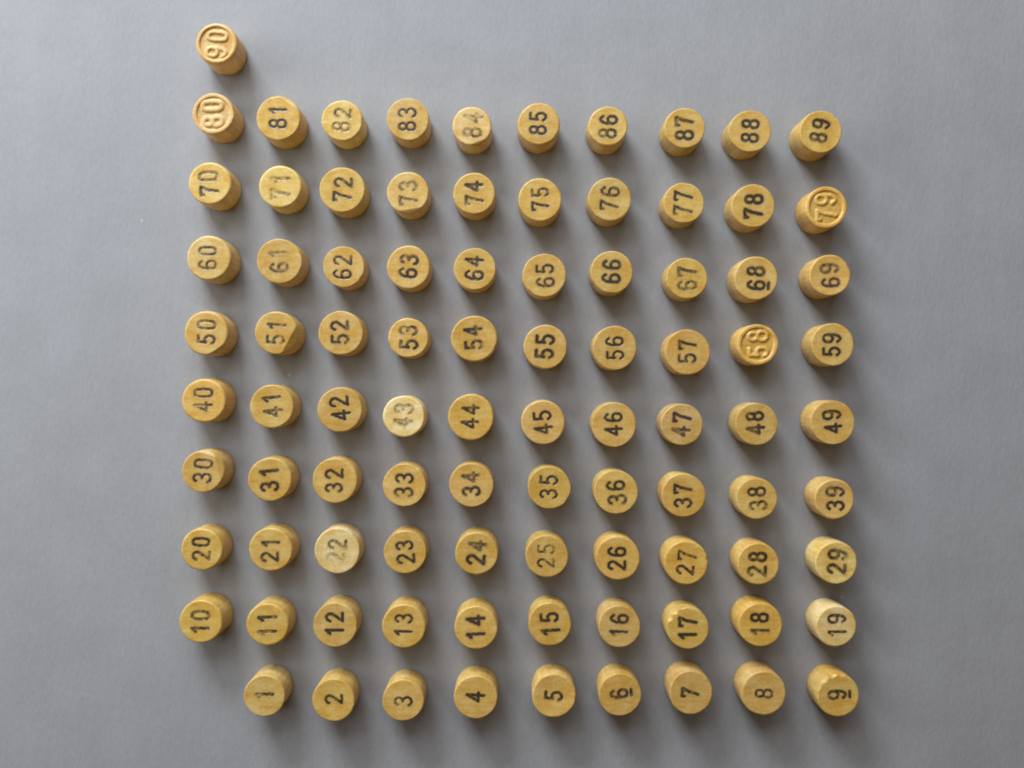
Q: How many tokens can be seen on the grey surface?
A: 90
